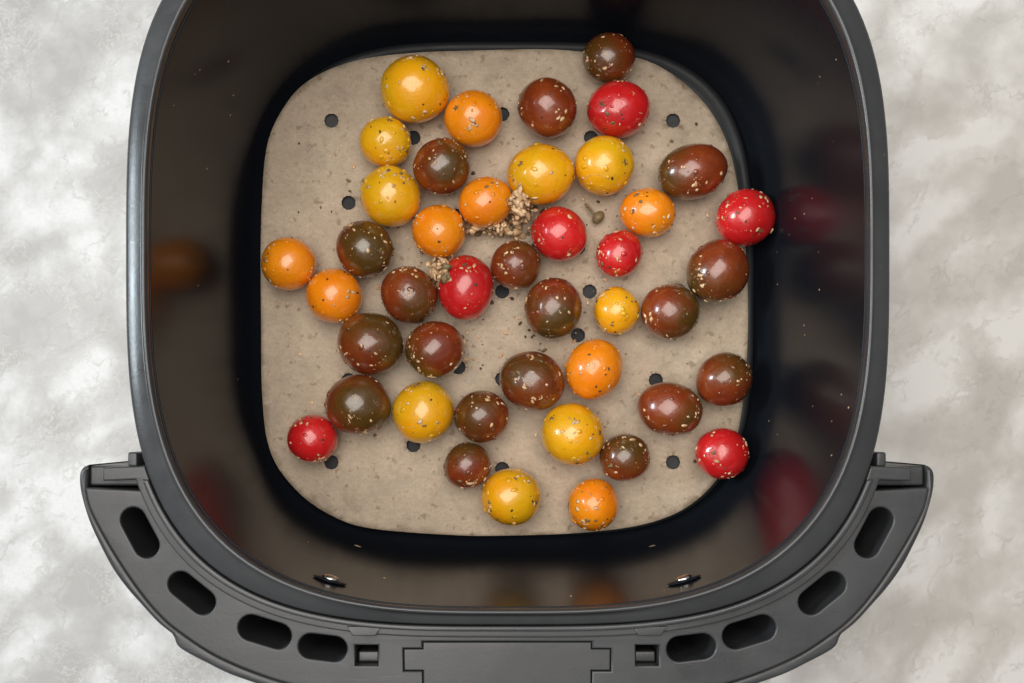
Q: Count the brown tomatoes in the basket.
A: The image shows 19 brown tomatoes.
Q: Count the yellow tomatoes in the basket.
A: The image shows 9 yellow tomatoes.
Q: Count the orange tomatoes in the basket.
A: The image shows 8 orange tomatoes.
